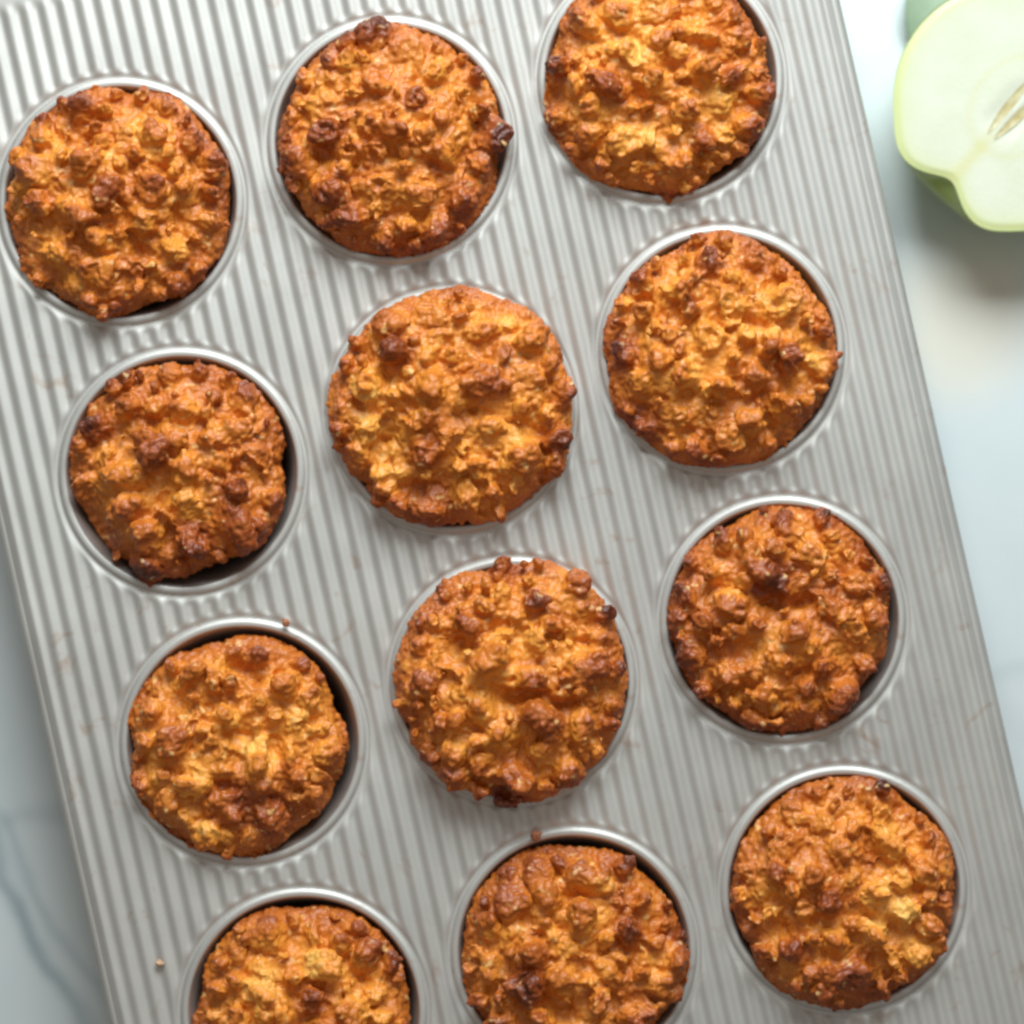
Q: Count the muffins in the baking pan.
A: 12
